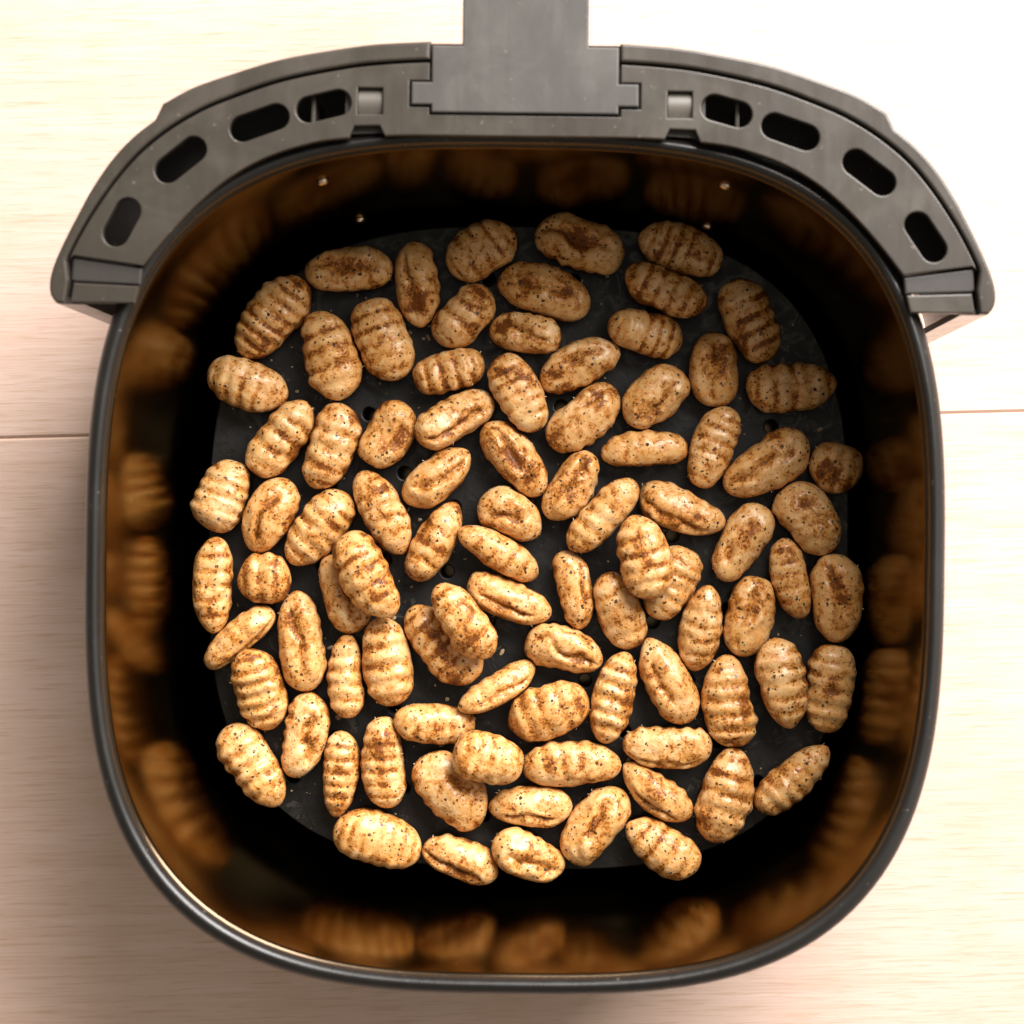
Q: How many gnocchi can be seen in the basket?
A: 90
